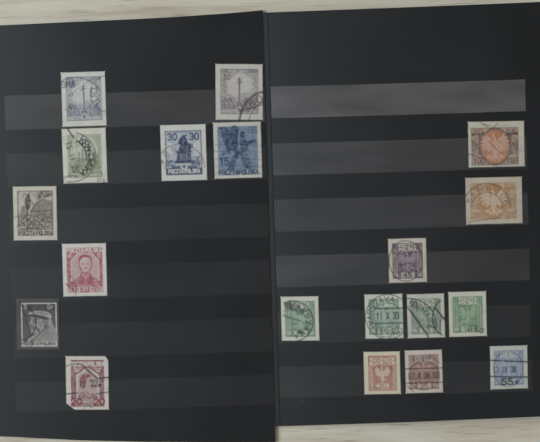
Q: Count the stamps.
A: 19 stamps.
